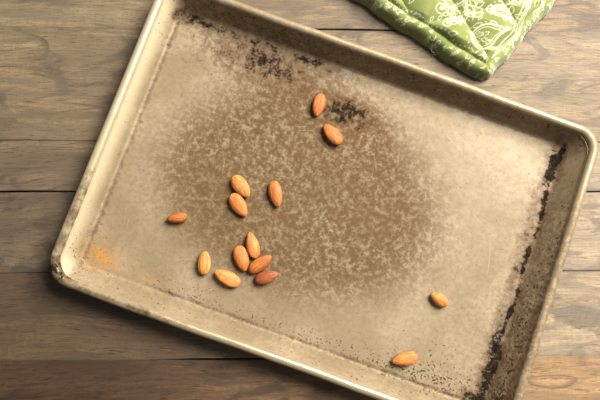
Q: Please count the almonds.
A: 14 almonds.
